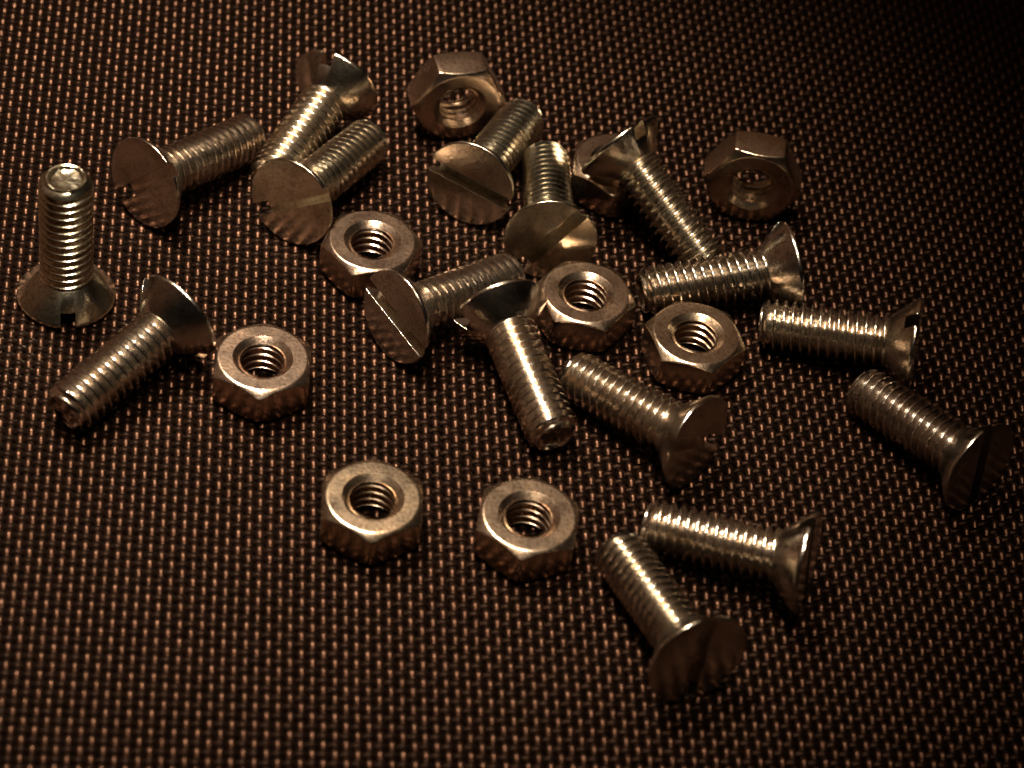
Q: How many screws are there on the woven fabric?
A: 16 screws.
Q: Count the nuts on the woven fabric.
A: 9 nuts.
